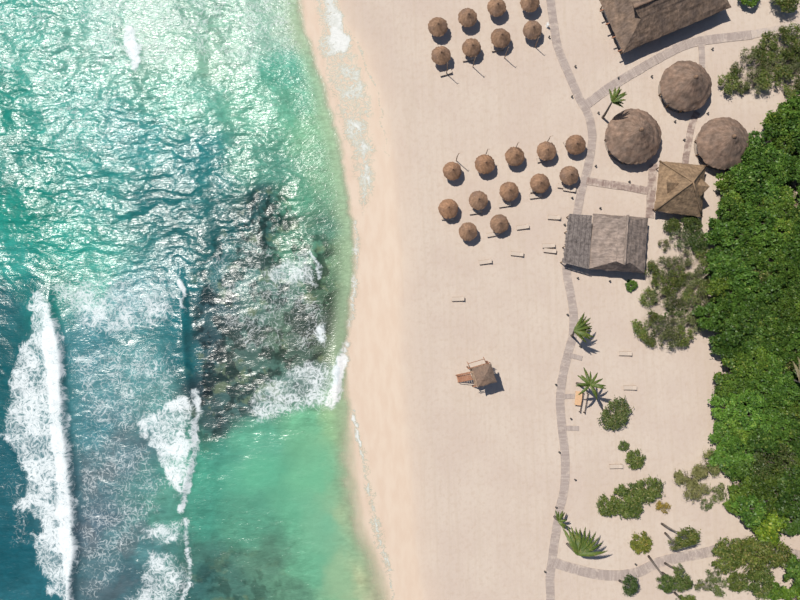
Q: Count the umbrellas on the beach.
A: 20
